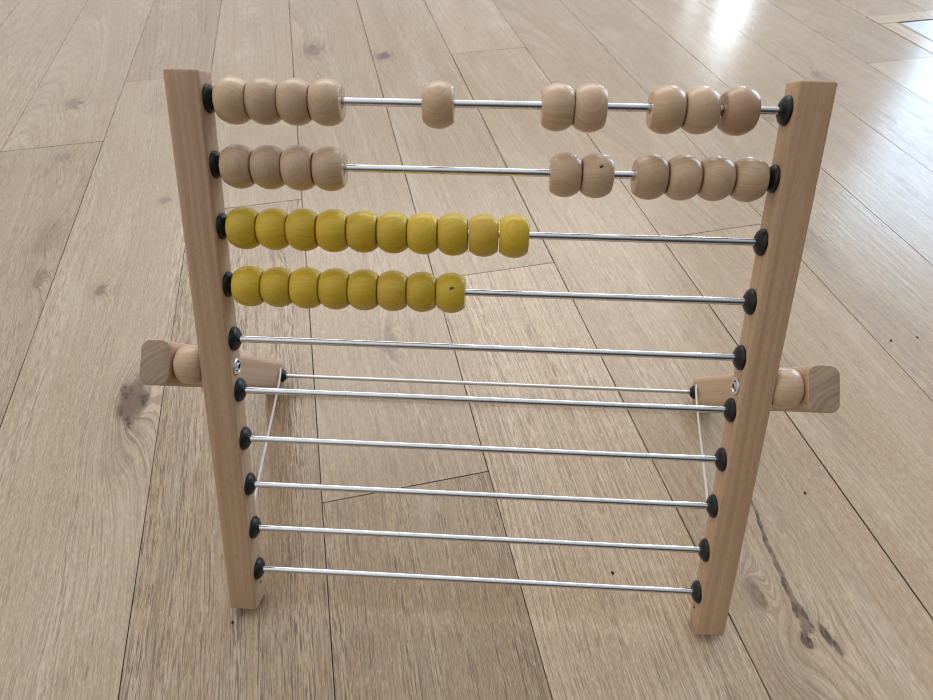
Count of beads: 38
